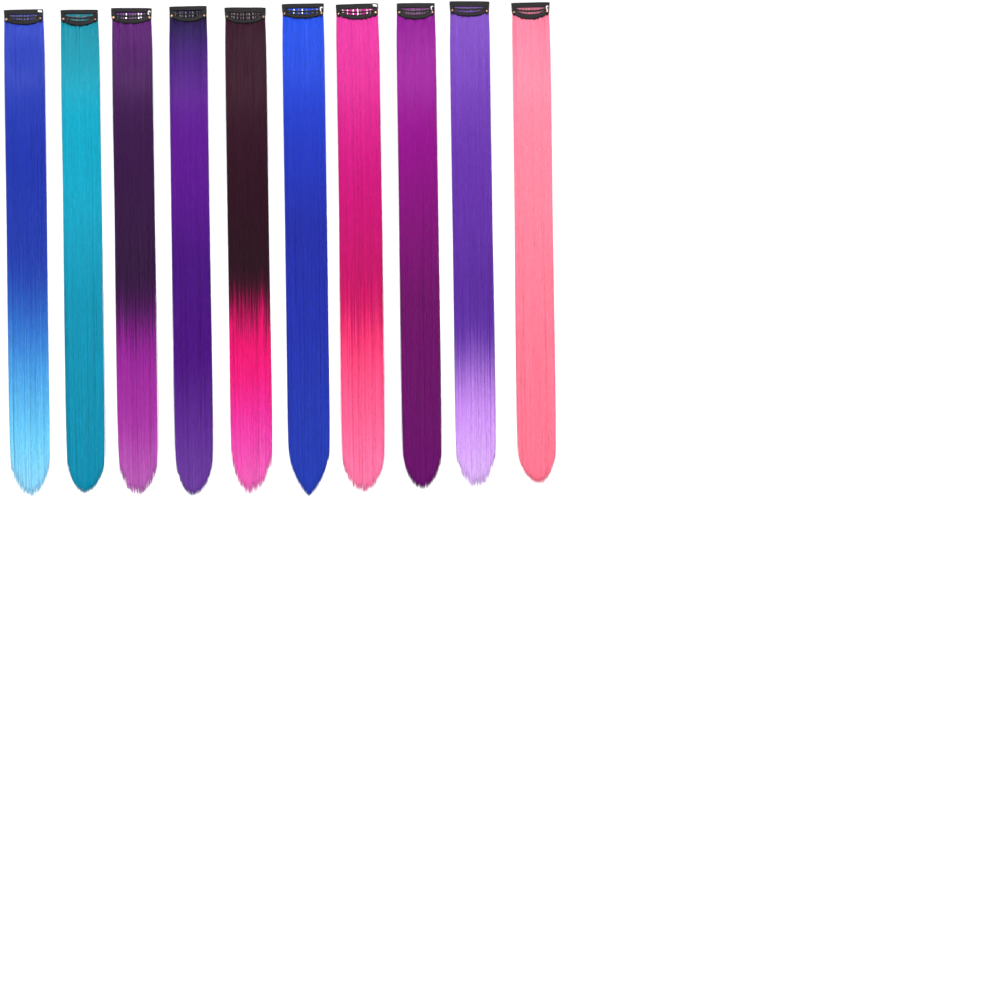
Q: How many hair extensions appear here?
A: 10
